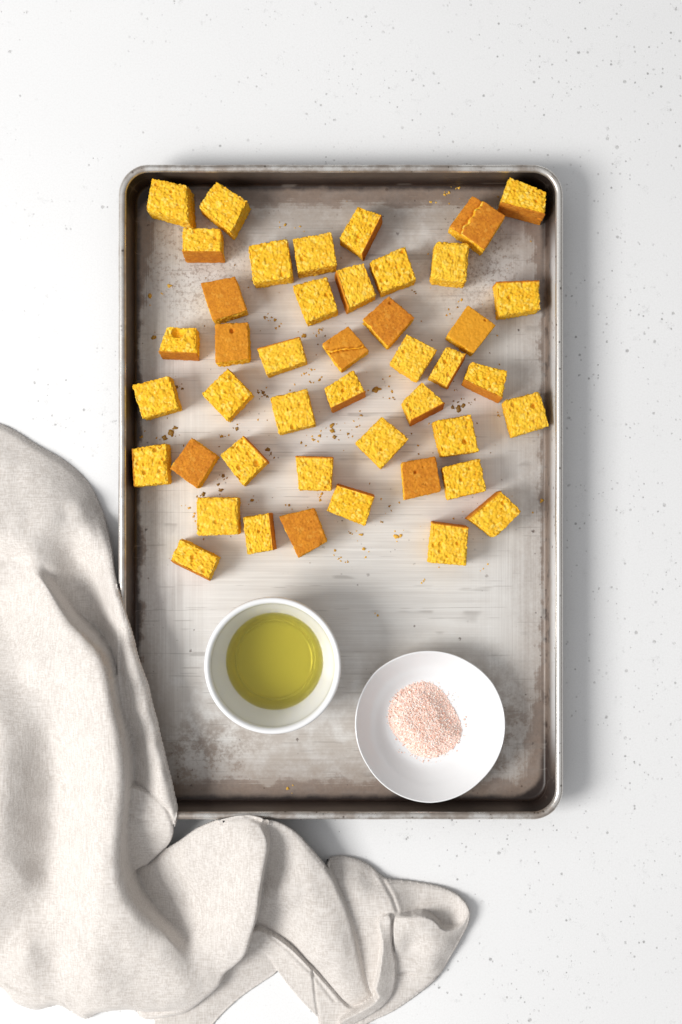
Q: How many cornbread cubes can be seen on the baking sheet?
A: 44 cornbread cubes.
